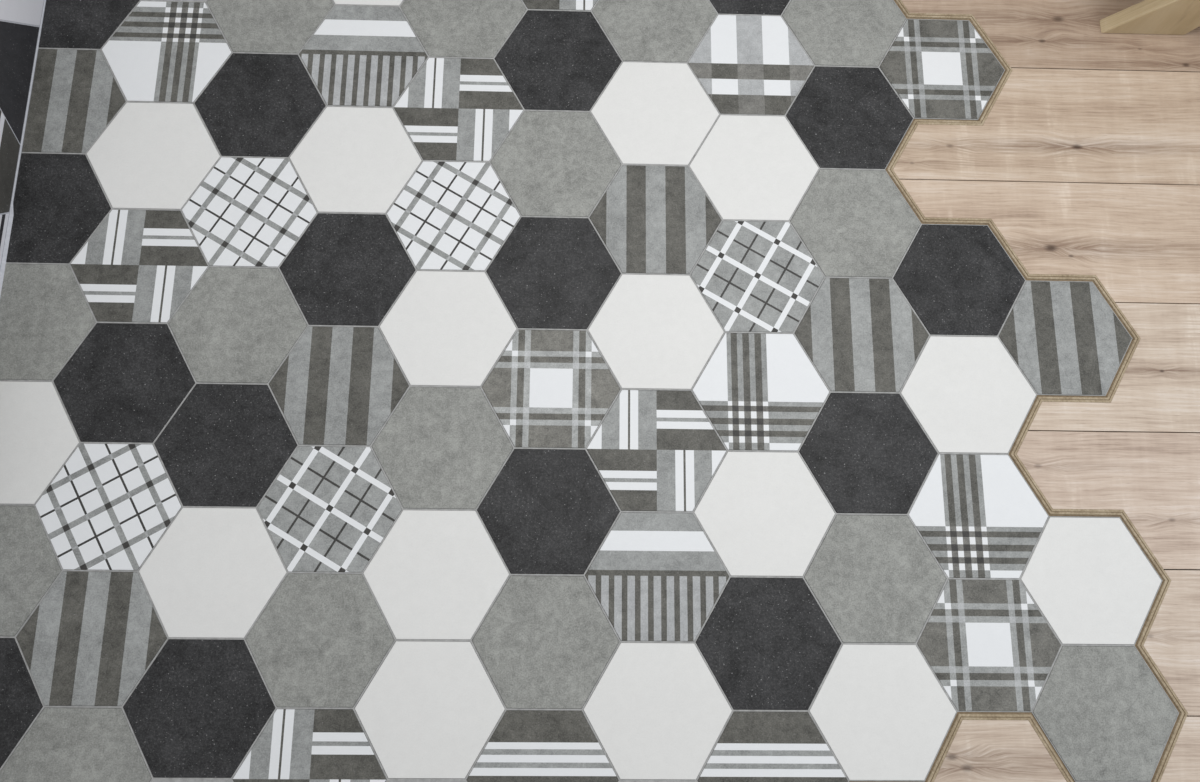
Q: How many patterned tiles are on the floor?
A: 27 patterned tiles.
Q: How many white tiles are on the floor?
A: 16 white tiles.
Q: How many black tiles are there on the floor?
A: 16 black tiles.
